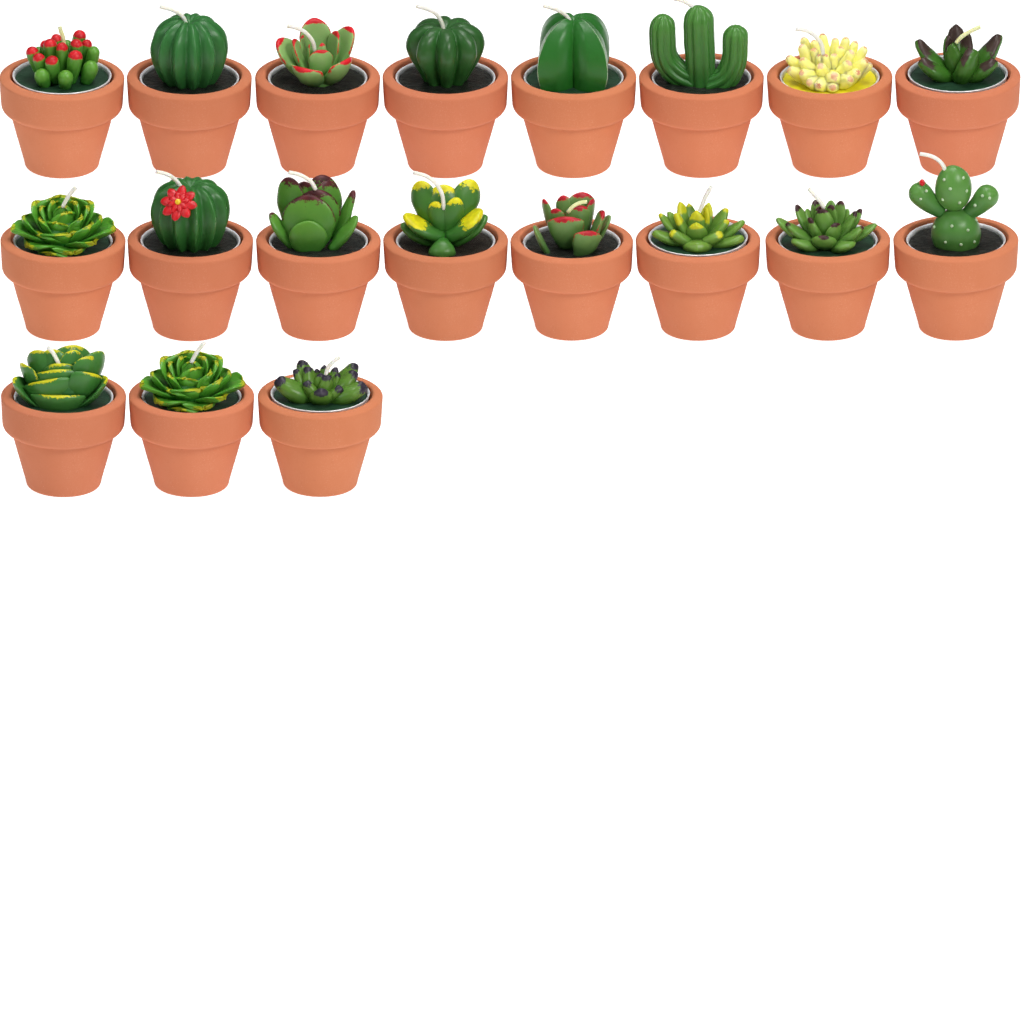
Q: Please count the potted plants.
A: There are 19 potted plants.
